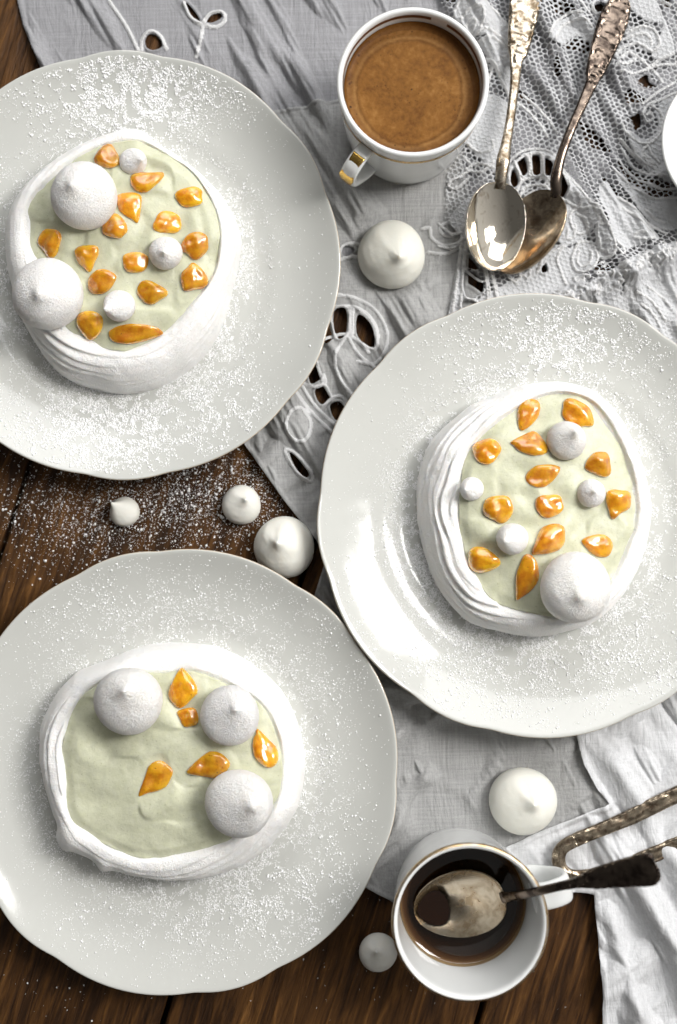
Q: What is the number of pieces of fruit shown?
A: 33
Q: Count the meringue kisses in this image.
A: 19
